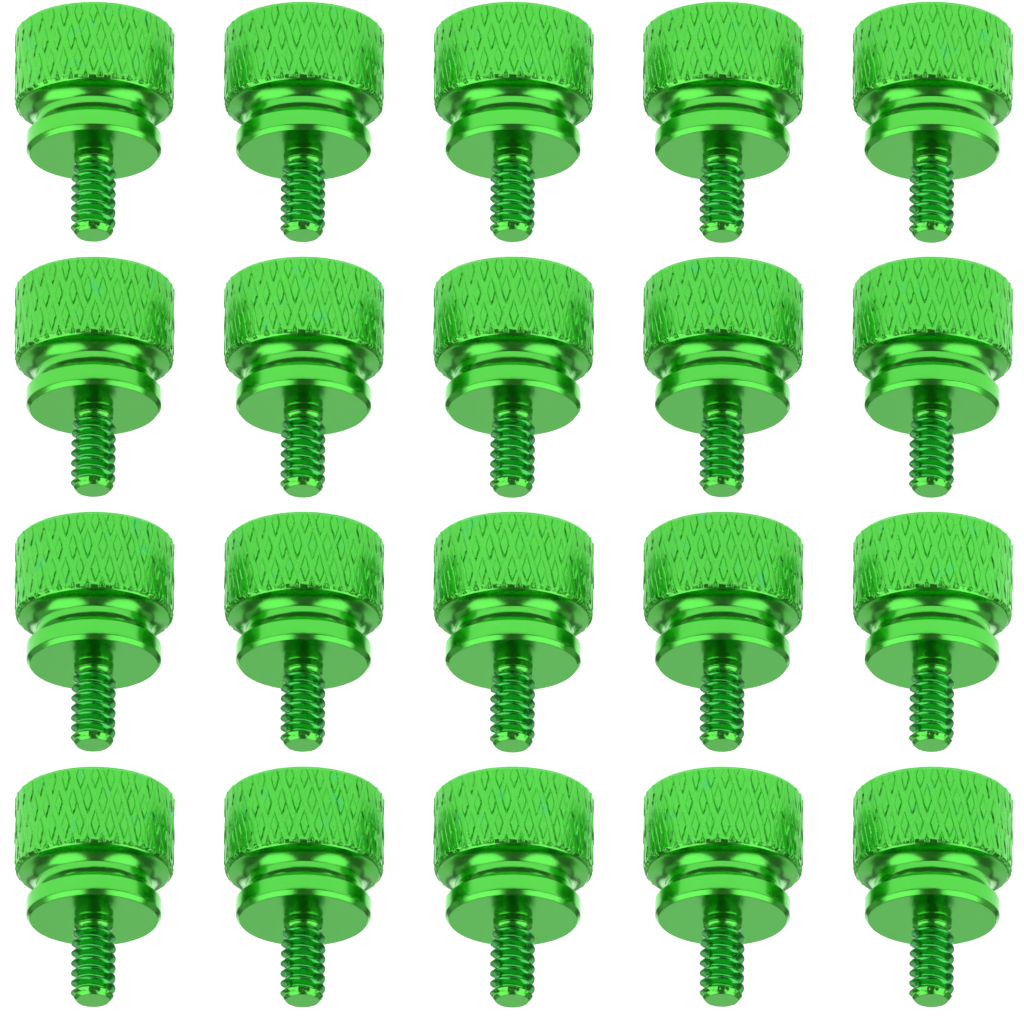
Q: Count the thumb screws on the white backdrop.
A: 20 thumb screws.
